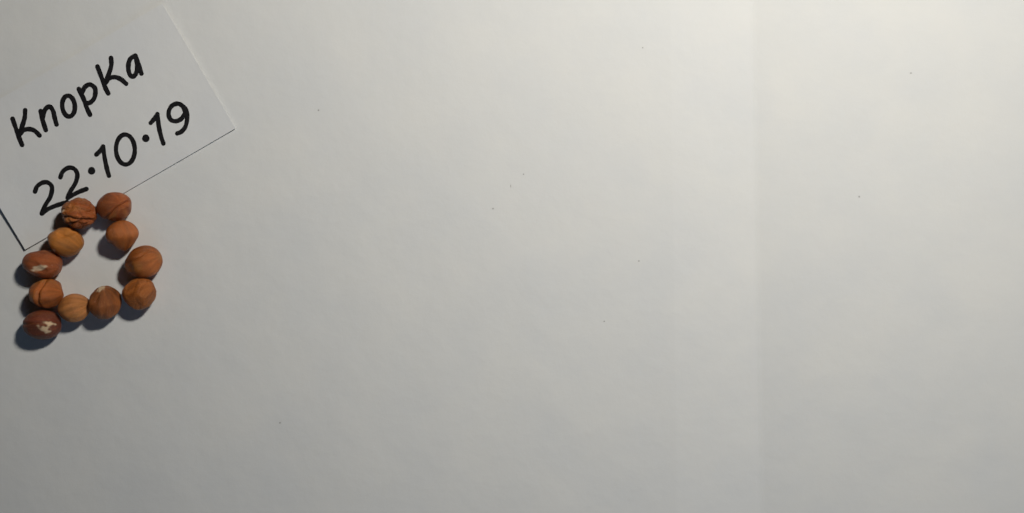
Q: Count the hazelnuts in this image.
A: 11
